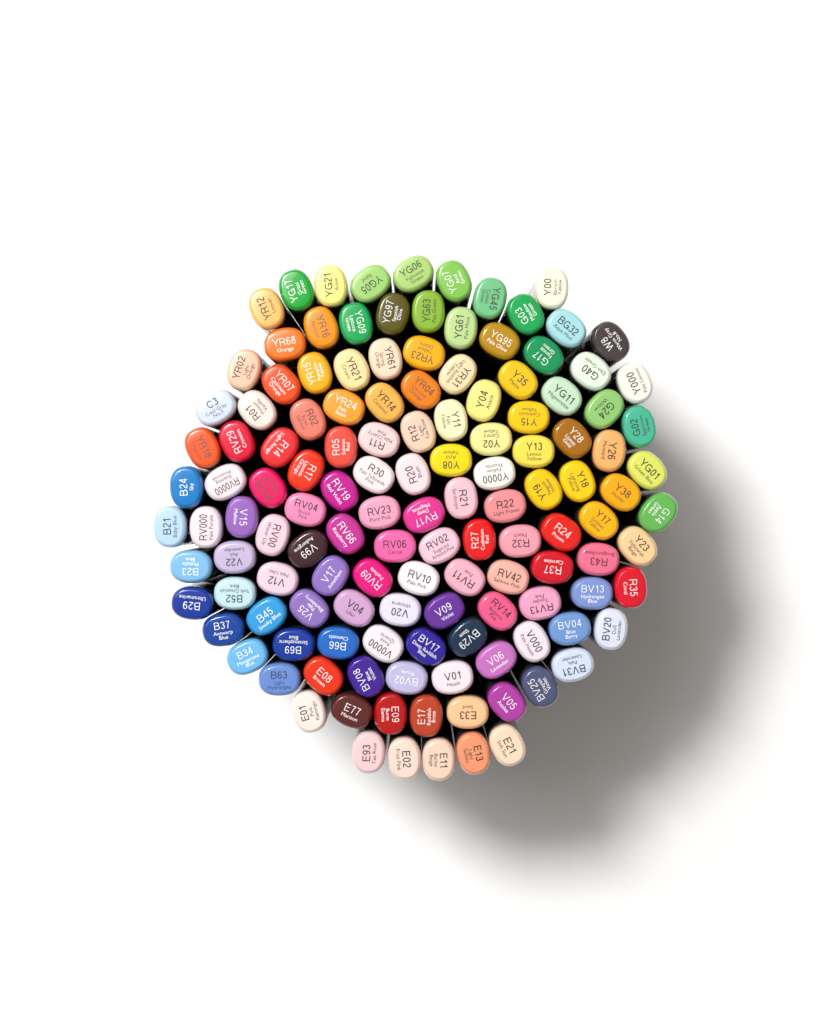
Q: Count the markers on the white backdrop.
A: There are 133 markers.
